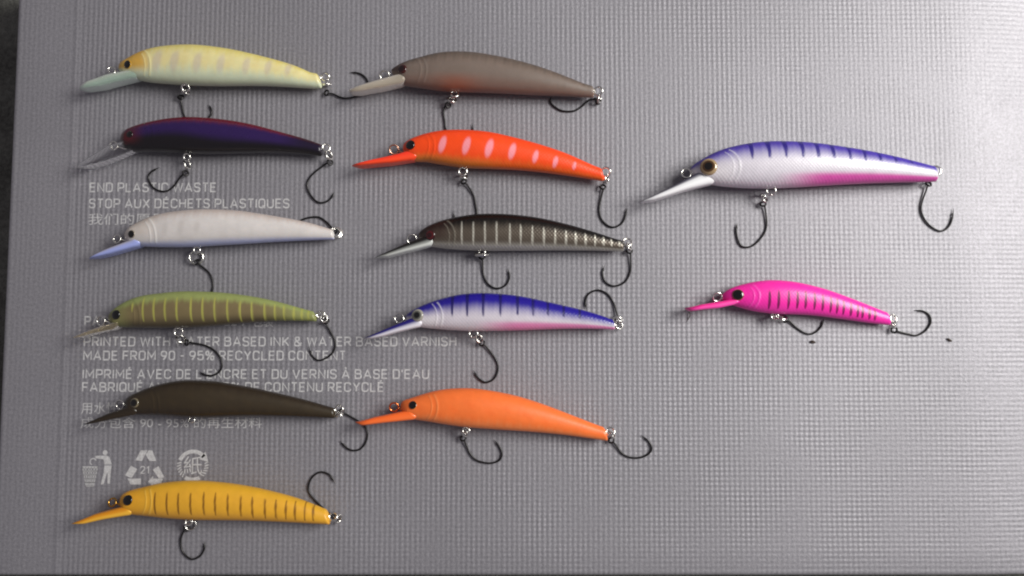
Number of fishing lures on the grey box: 13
